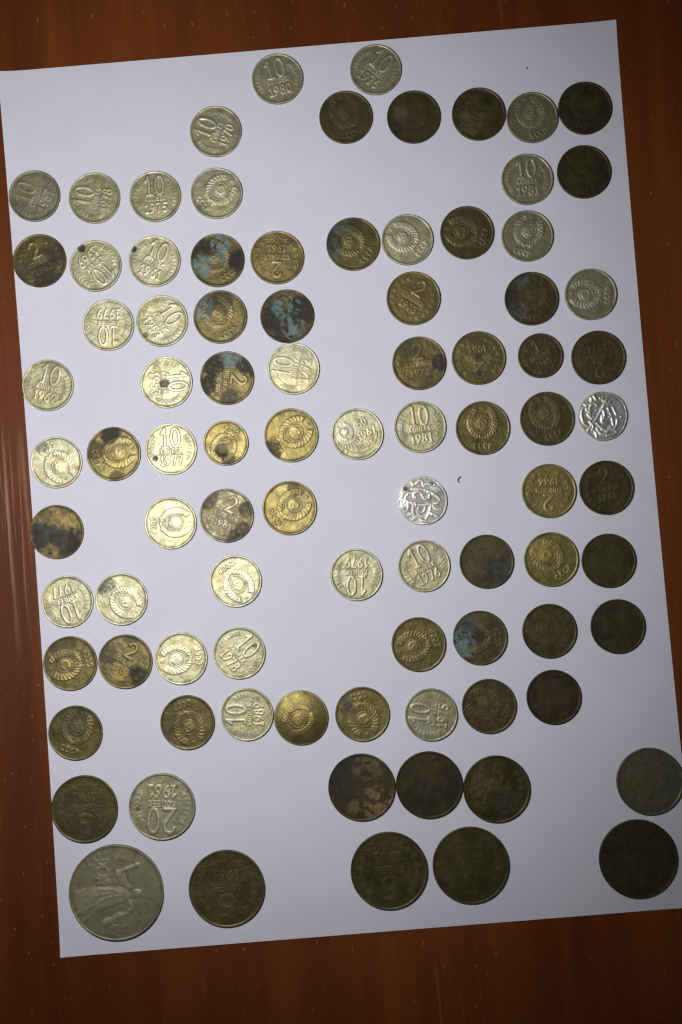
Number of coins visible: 90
